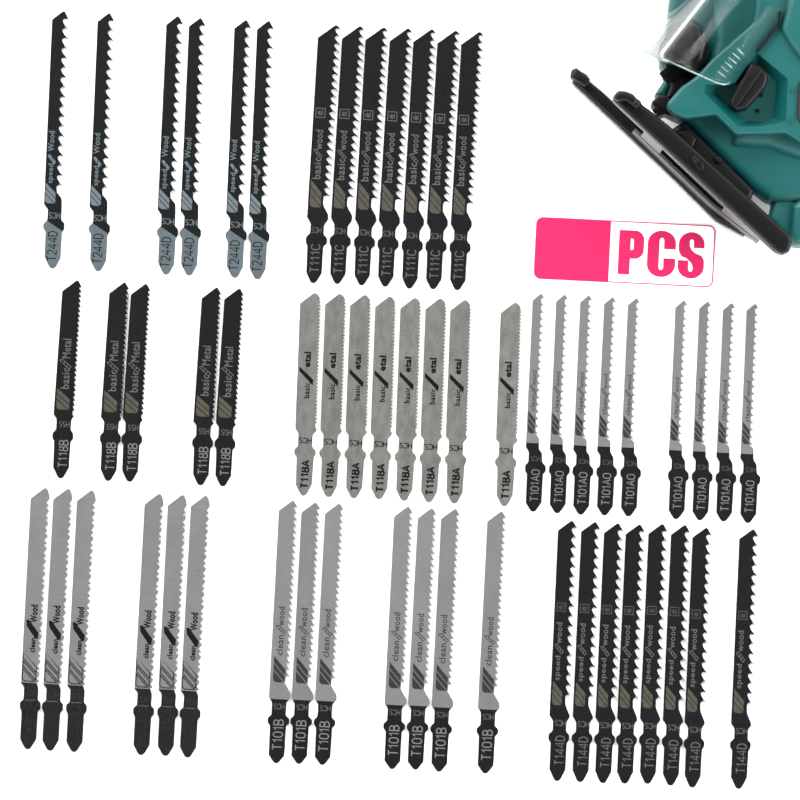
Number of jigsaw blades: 56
